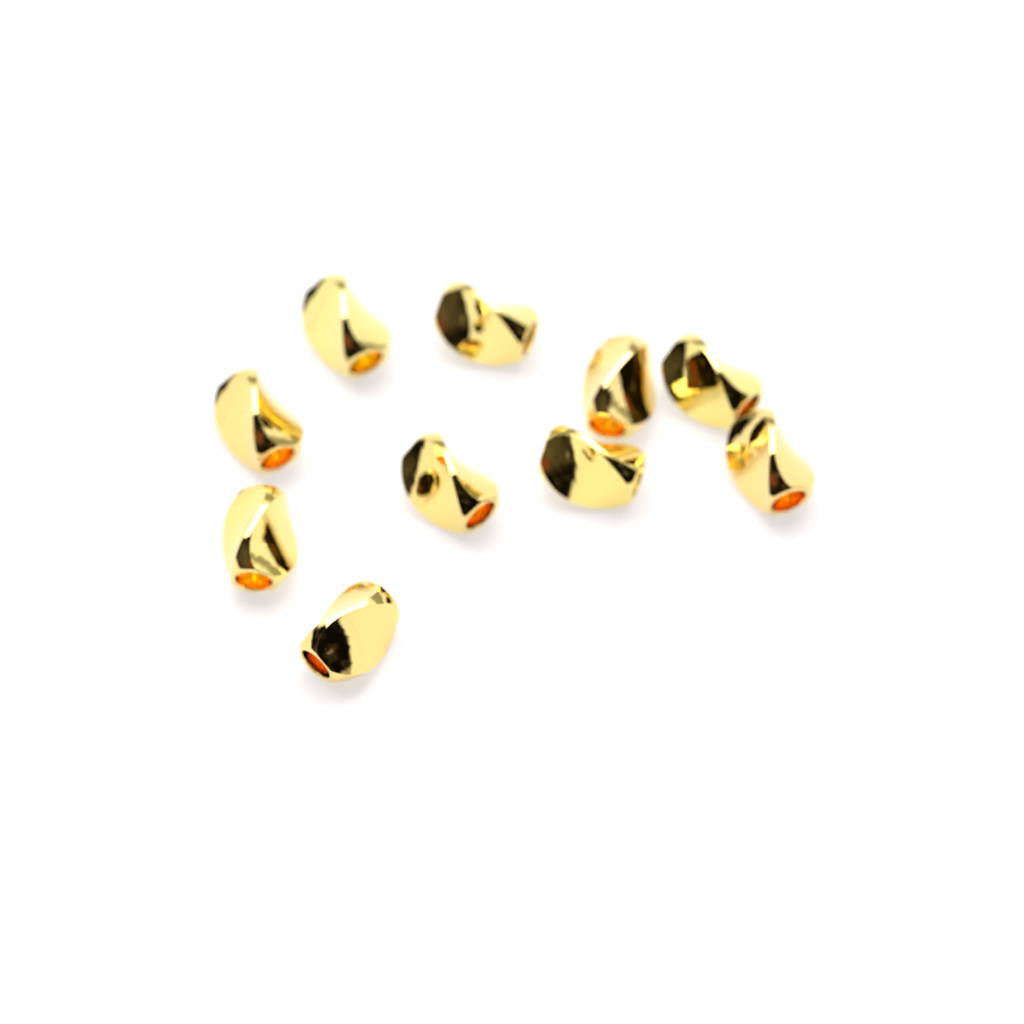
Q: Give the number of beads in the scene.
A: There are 10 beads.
